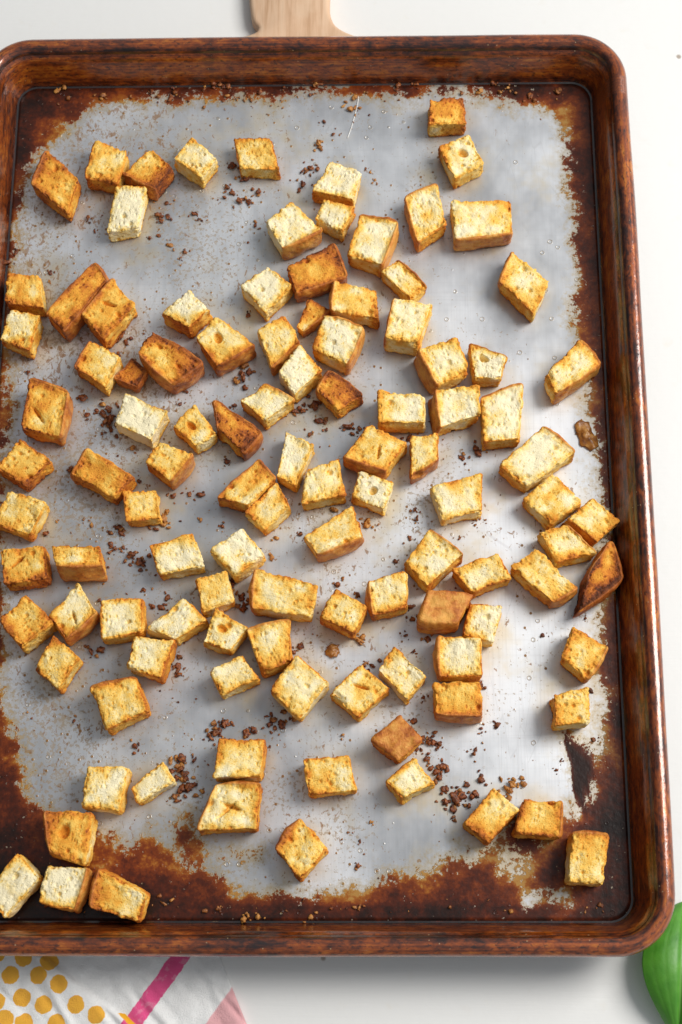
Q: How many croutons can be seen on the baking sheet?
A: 109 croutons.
